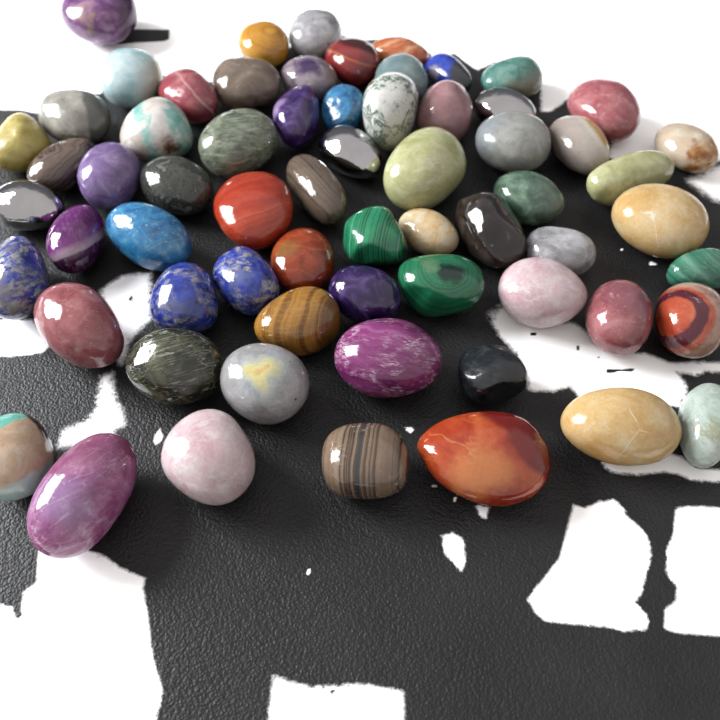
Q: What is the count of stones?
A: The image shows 65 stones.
